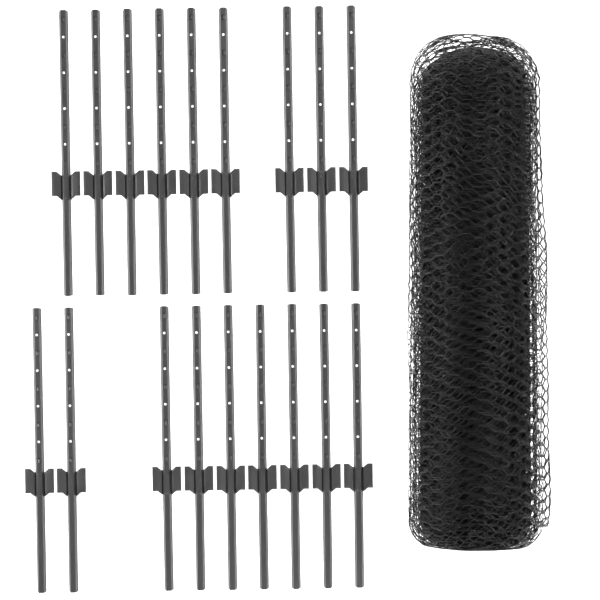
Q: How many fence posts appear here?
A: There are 18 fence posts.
